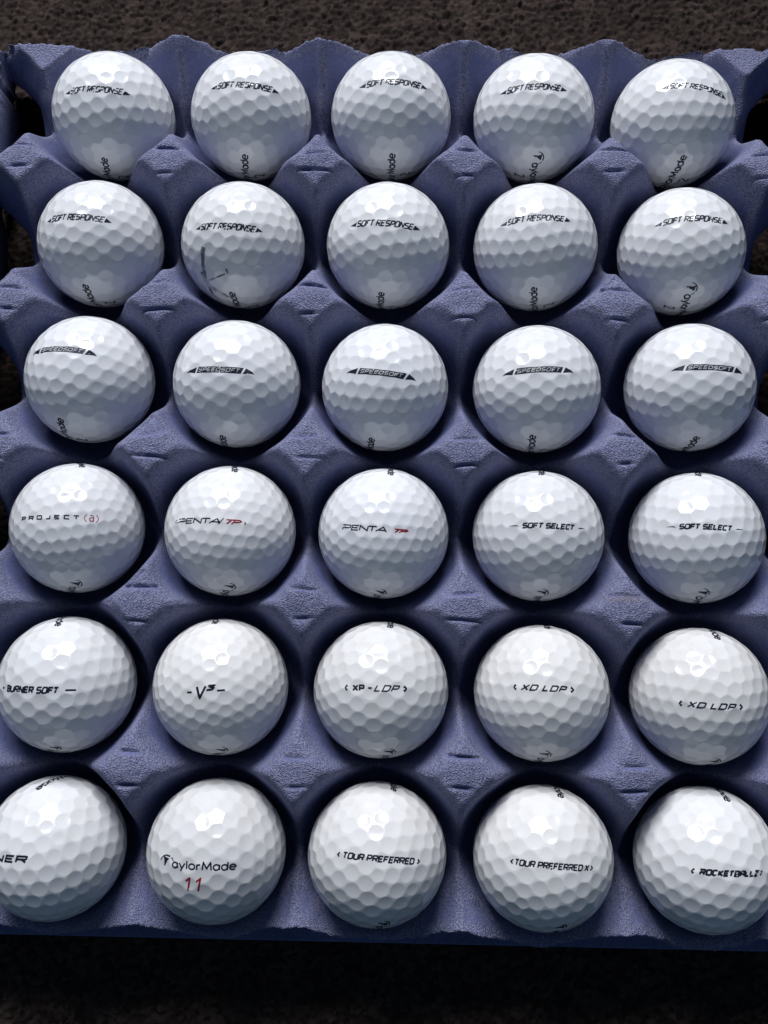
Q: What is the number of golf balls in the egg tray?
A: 30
